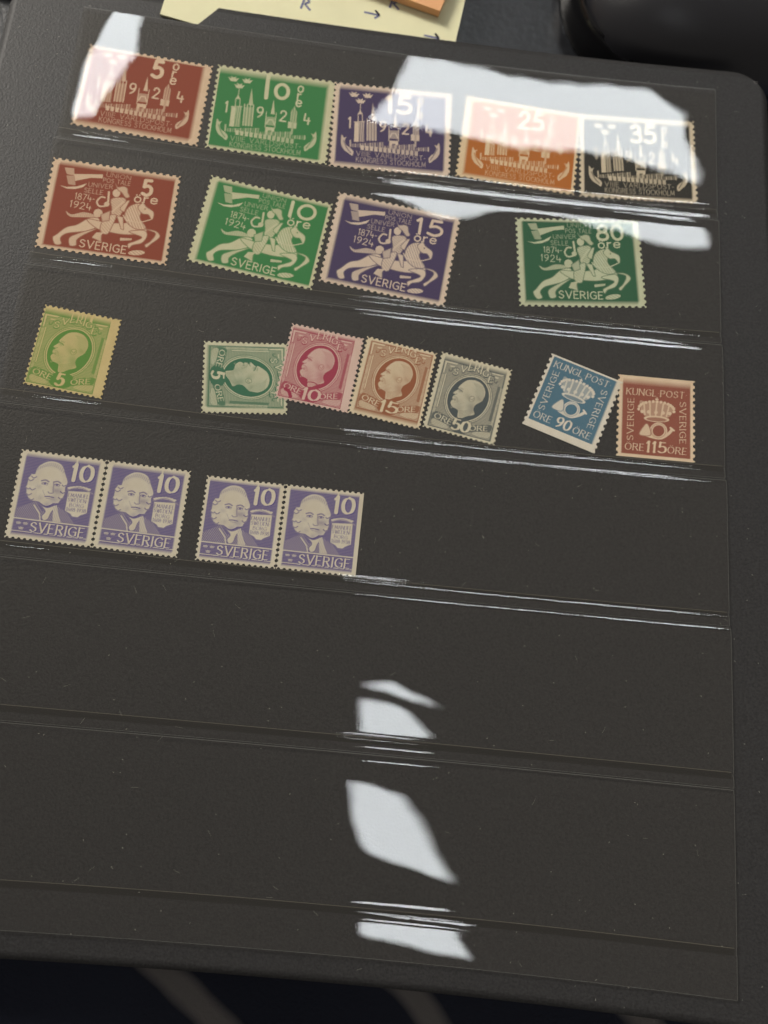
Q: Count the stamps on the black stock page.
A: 20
